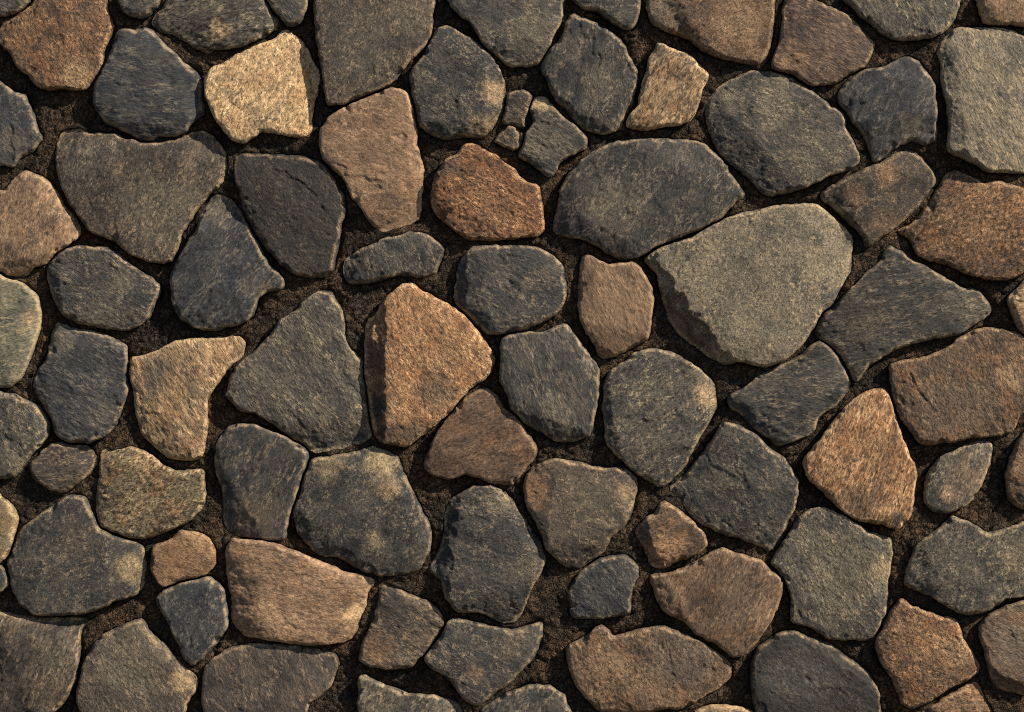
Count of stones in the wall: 85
